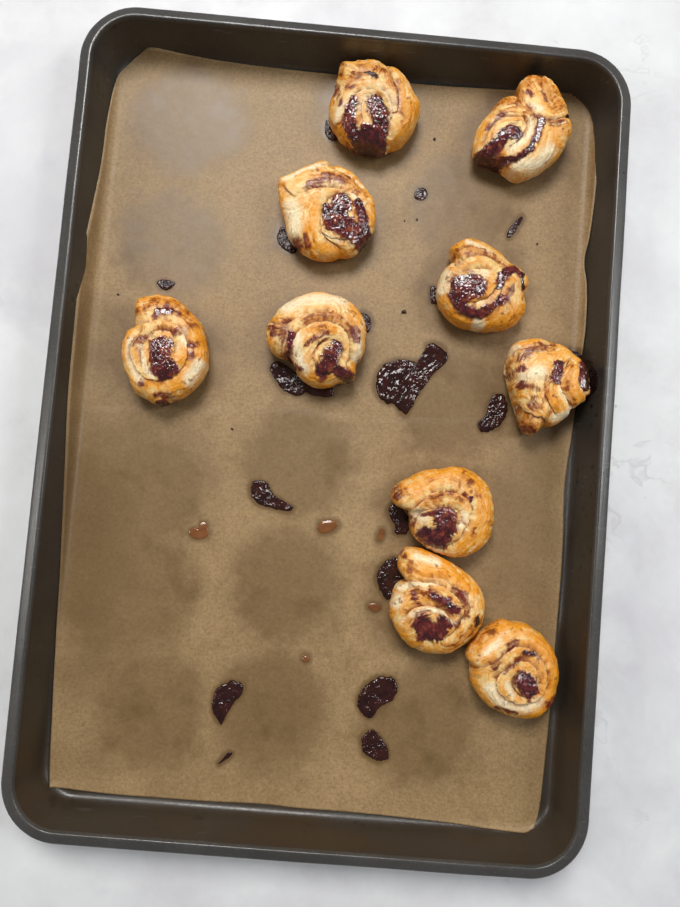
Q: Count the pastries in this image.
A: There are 10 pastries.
